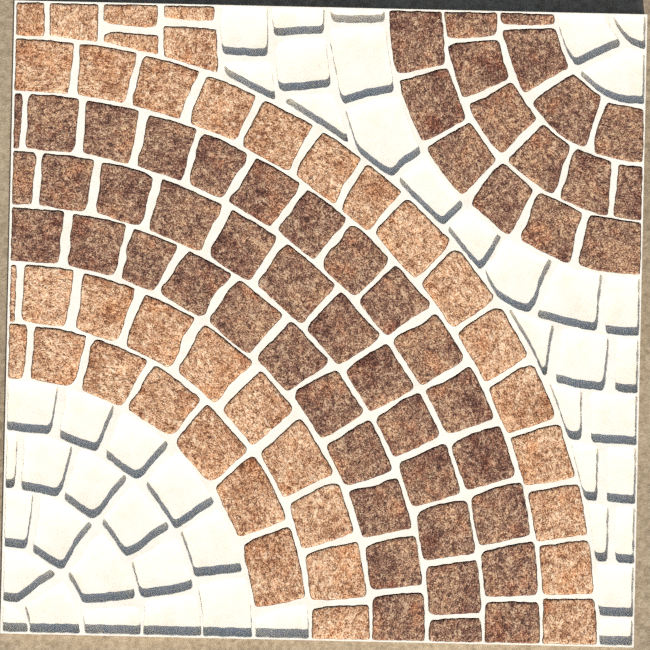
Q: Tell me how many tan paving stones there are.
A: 38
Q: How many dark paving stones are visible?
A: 55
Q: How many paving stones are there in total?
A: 93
